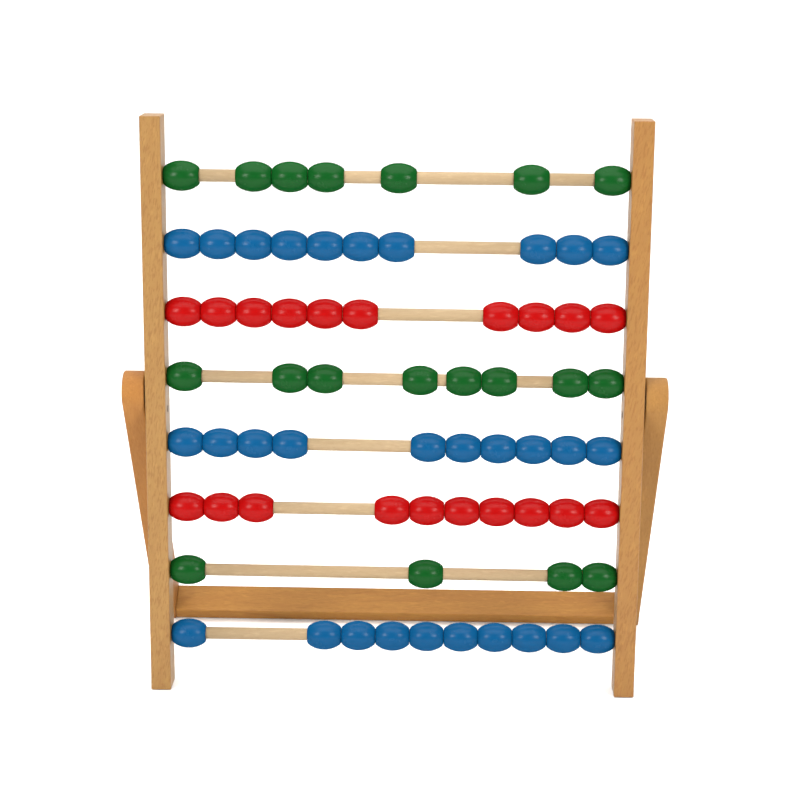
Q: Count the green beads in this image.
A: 19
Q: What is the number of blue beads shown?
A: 30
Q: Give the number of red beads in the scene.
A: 20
